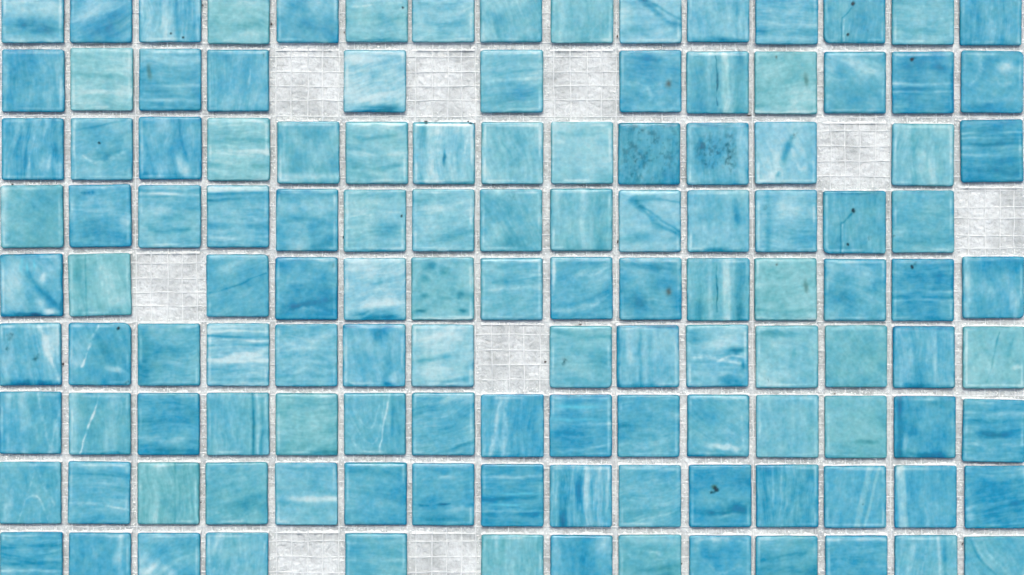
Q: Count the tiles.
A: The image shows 126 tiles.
